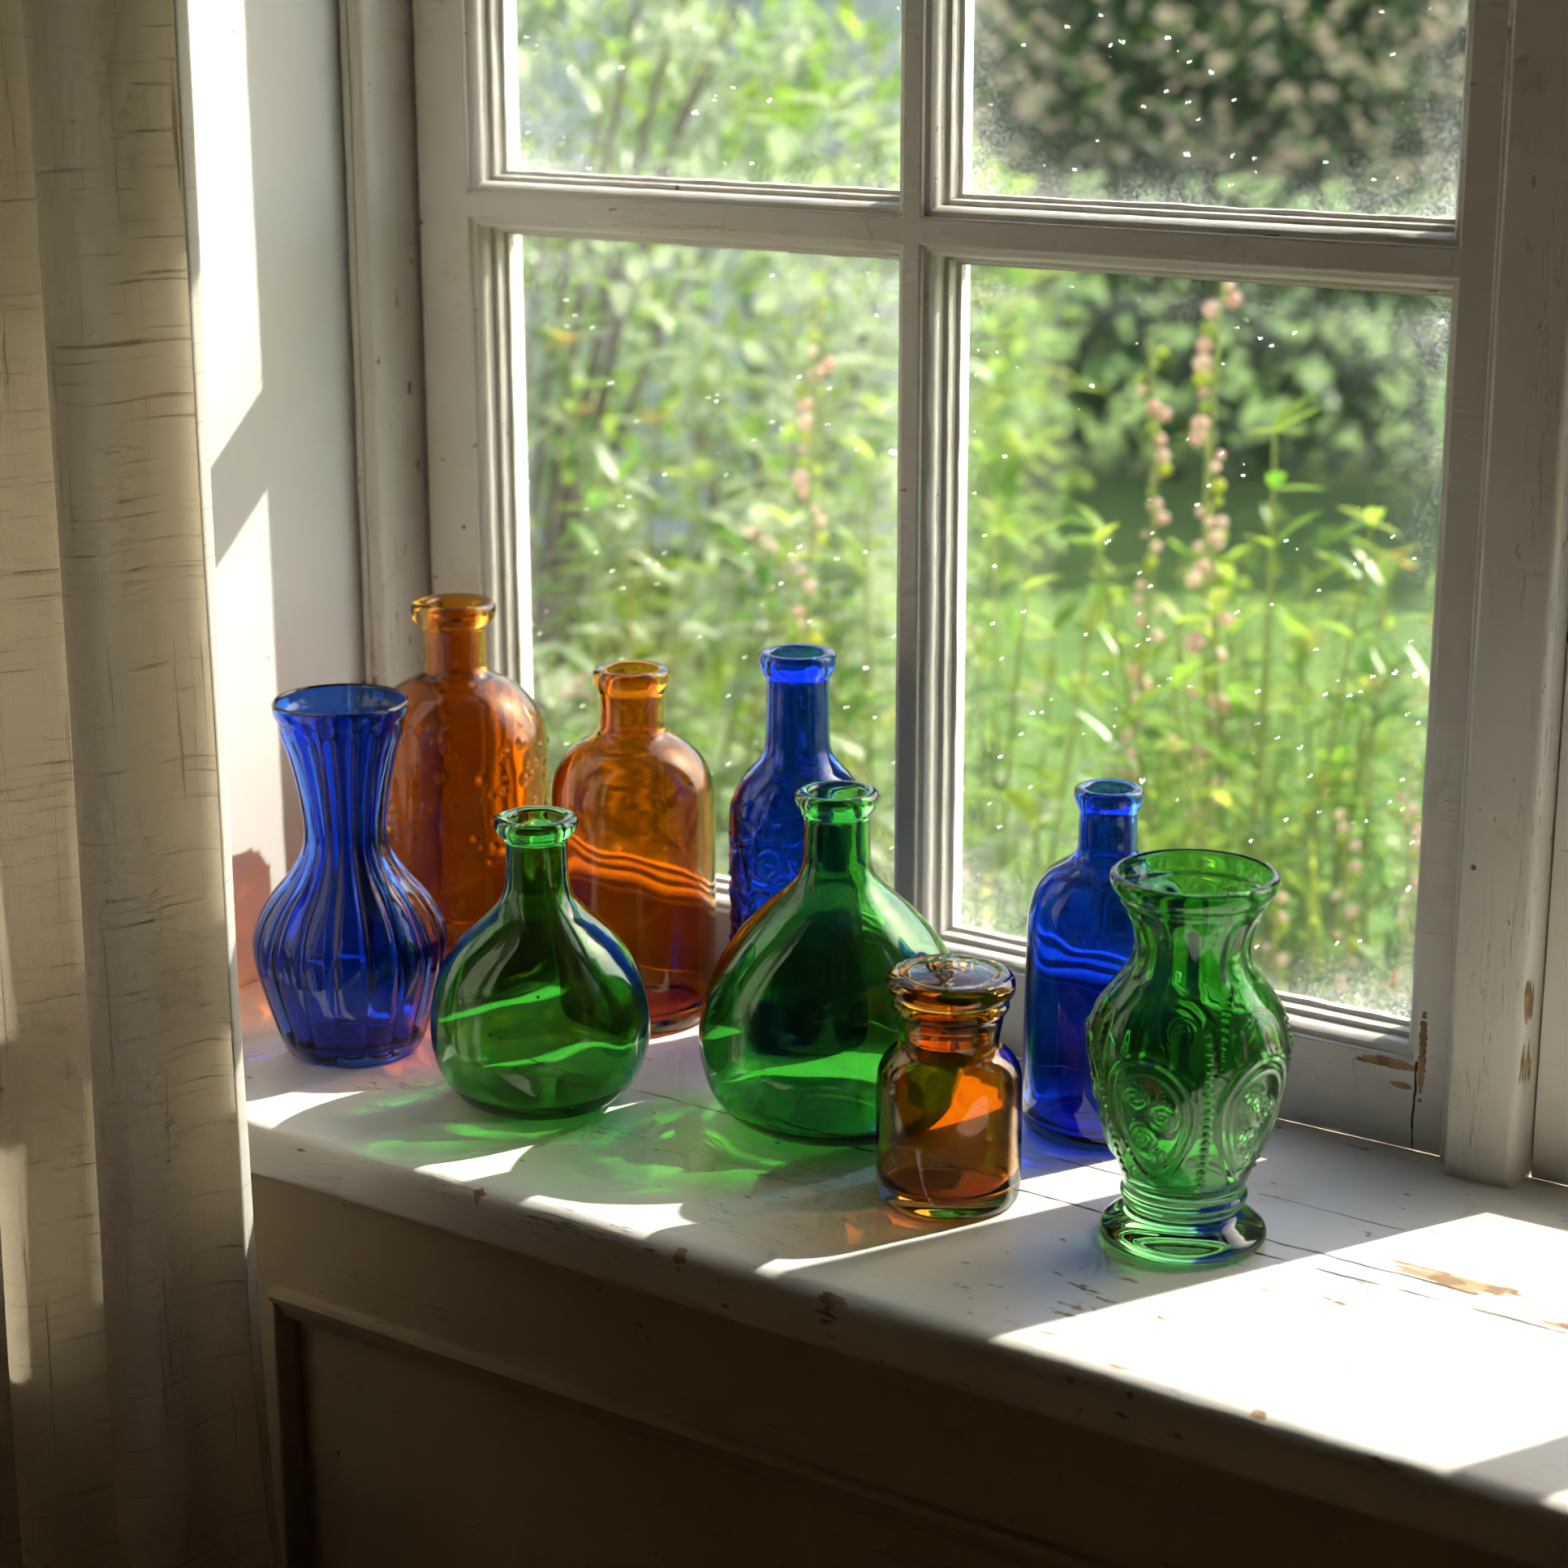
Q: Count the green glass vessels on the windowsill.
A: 3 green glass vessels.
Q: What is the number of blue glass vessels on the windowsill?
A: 3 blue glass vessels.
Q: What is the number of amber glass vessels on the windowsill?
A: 3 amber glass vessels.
